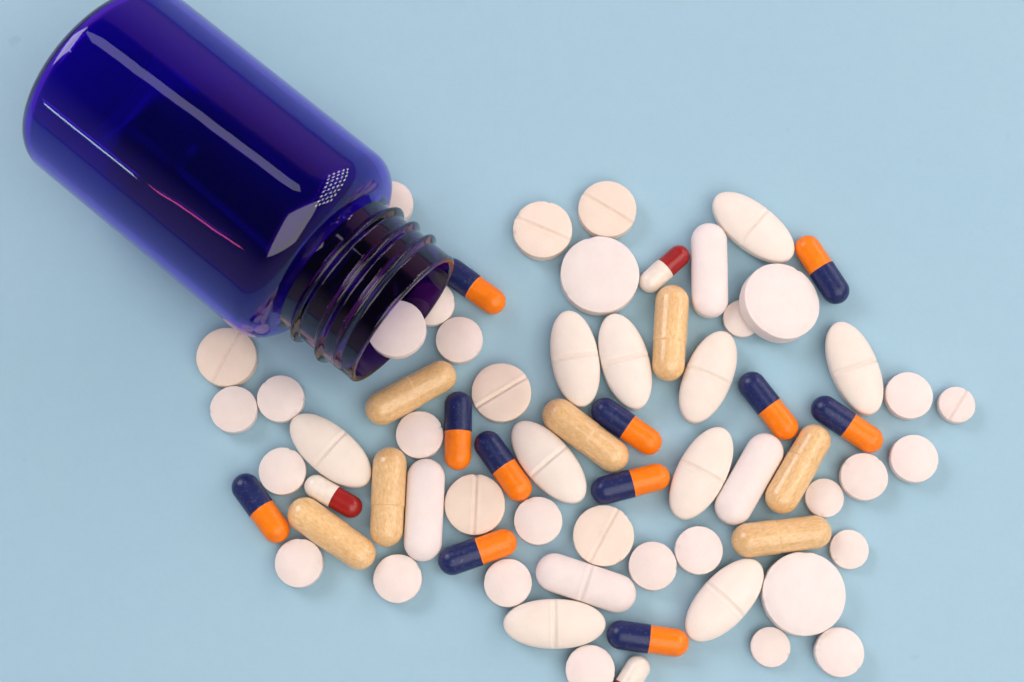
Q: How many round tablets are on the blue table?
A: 33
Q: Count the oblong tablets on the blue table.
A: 14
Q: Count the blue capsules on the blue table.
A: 11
